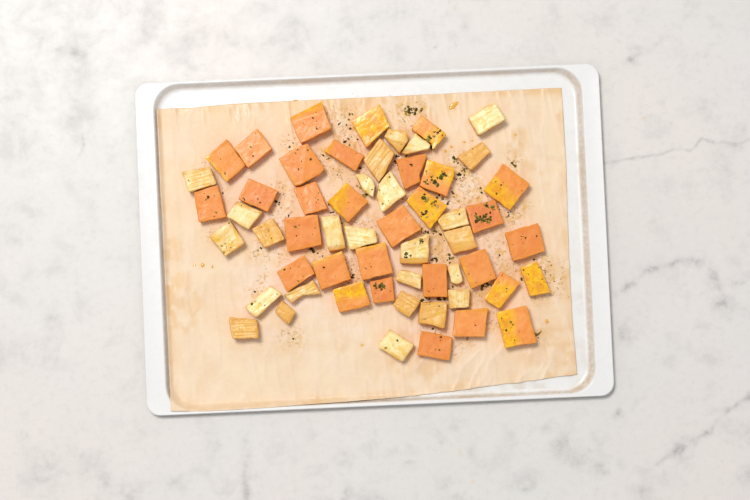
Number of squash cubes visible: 31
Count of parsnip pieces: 26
